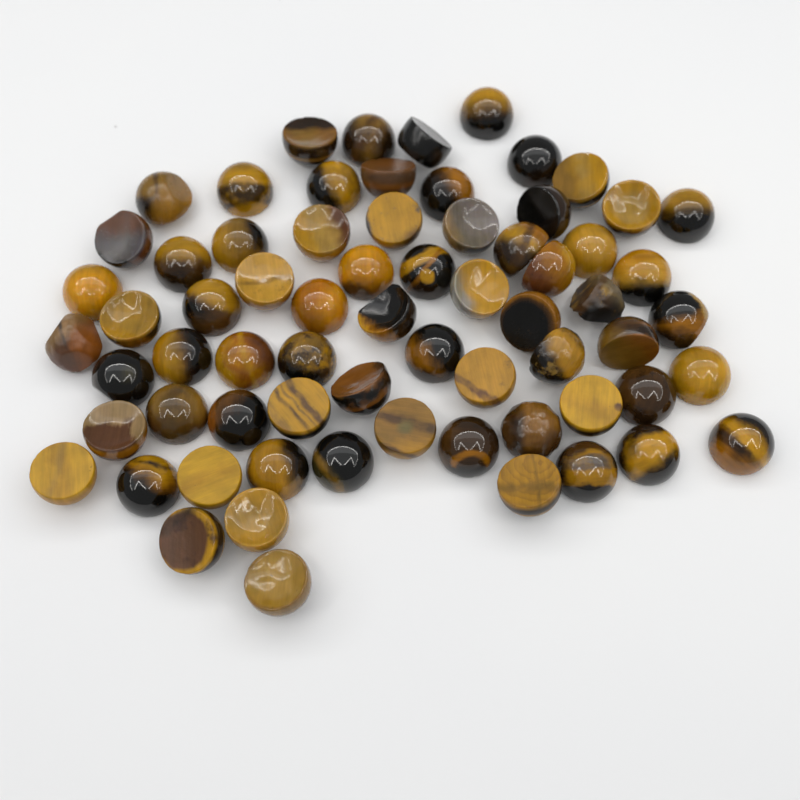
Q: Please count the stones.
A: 68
